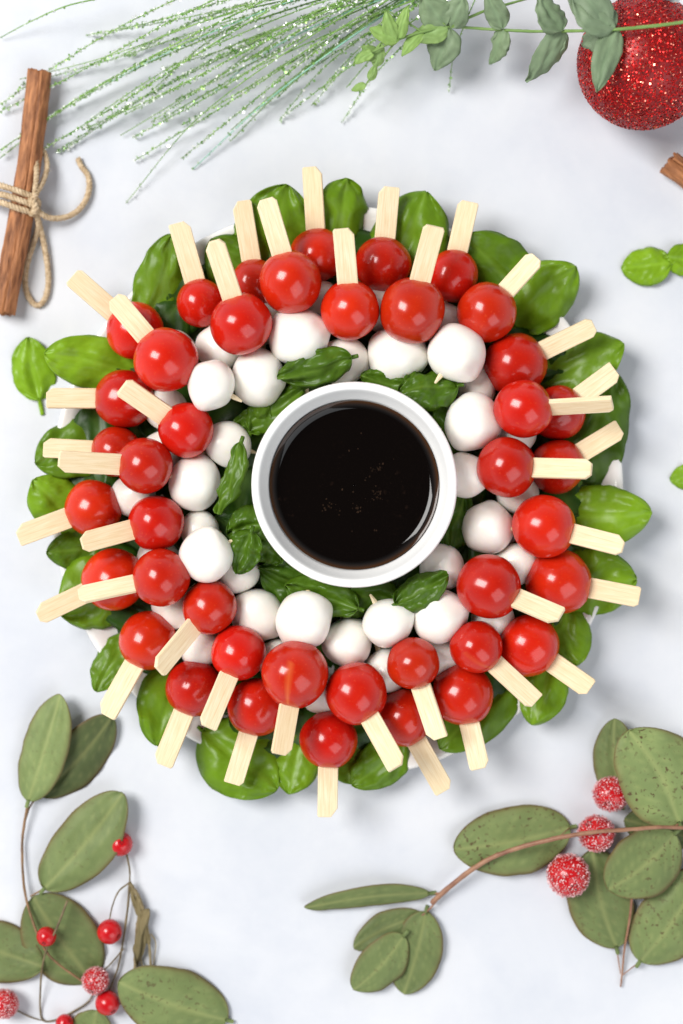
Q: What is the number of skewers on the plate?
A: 41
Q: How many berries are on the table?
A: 10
